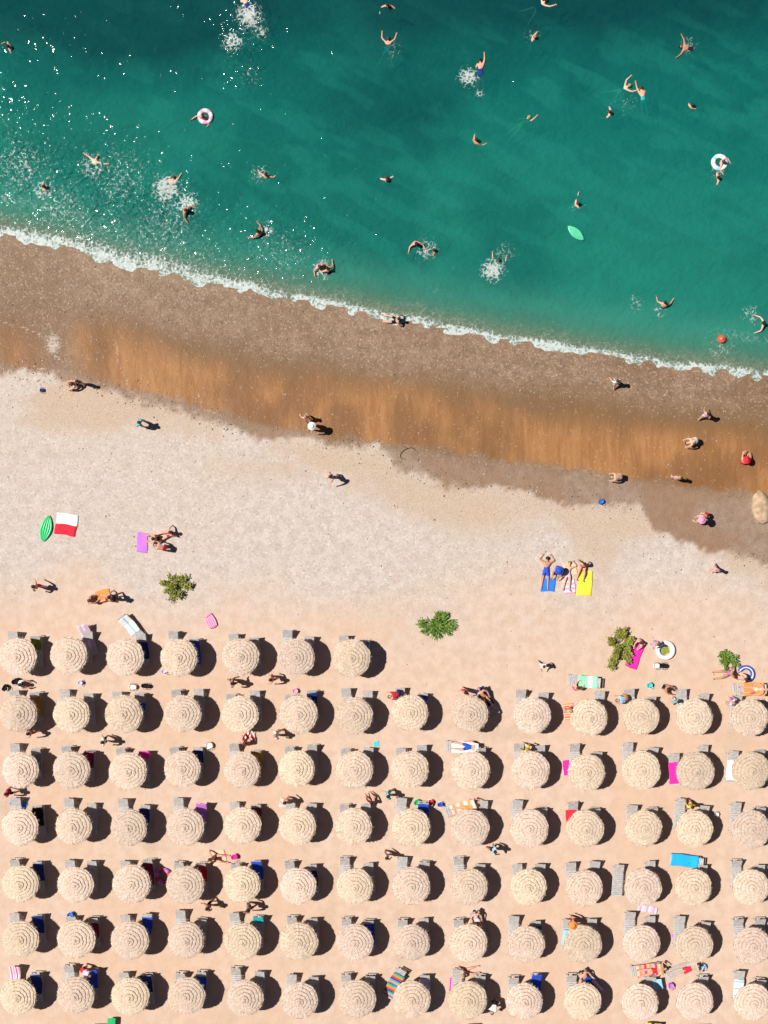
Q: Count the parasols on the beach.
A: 91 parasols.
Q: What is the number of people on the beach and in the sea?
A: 102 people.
